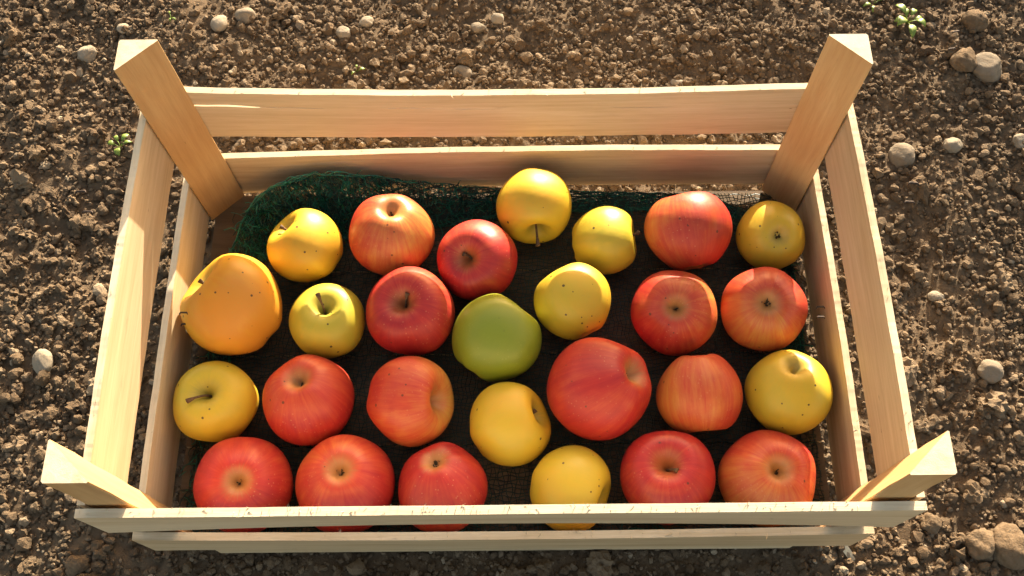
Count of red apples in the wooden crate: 15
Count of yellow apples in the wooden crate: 11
